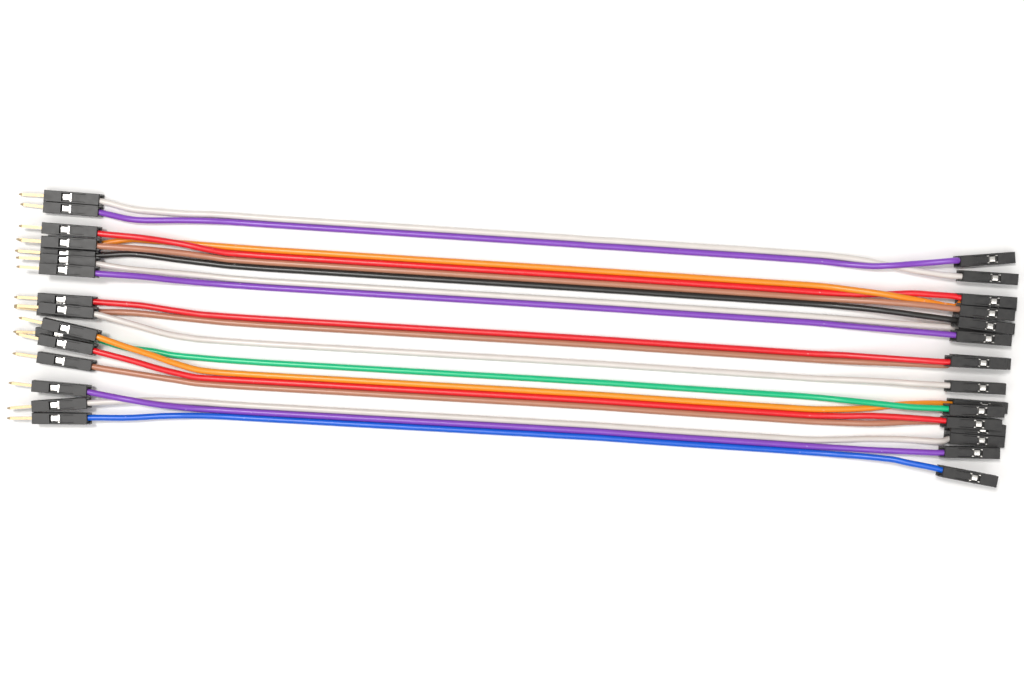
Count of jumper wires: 18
